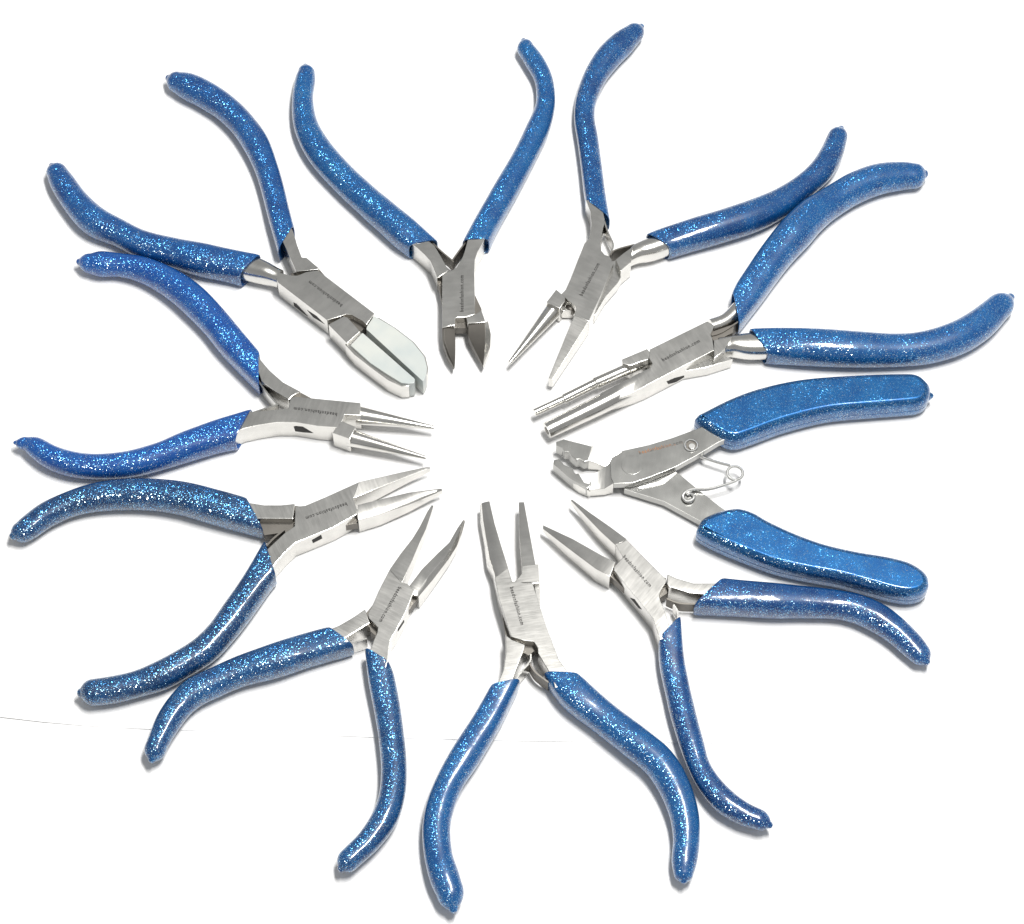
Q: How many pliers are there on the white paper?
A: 10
